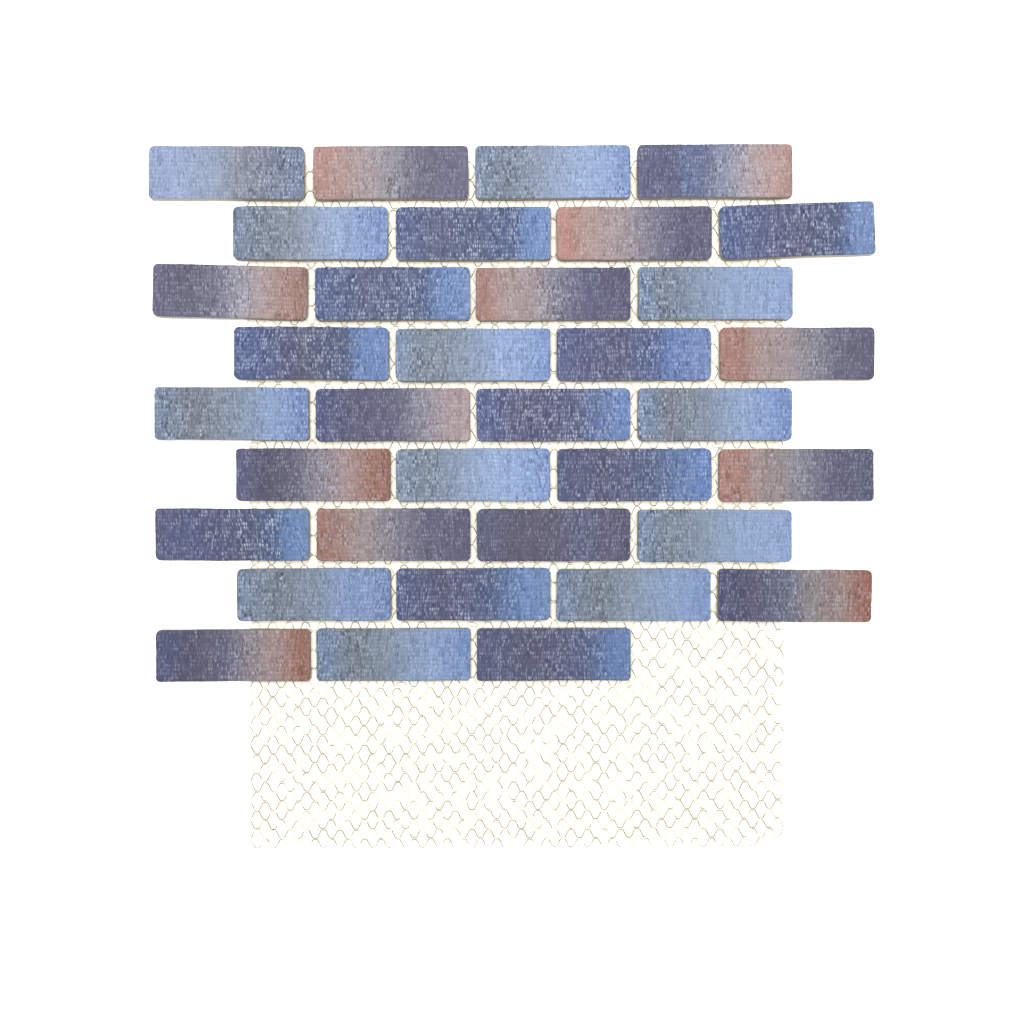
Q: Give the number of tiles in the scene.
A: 35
